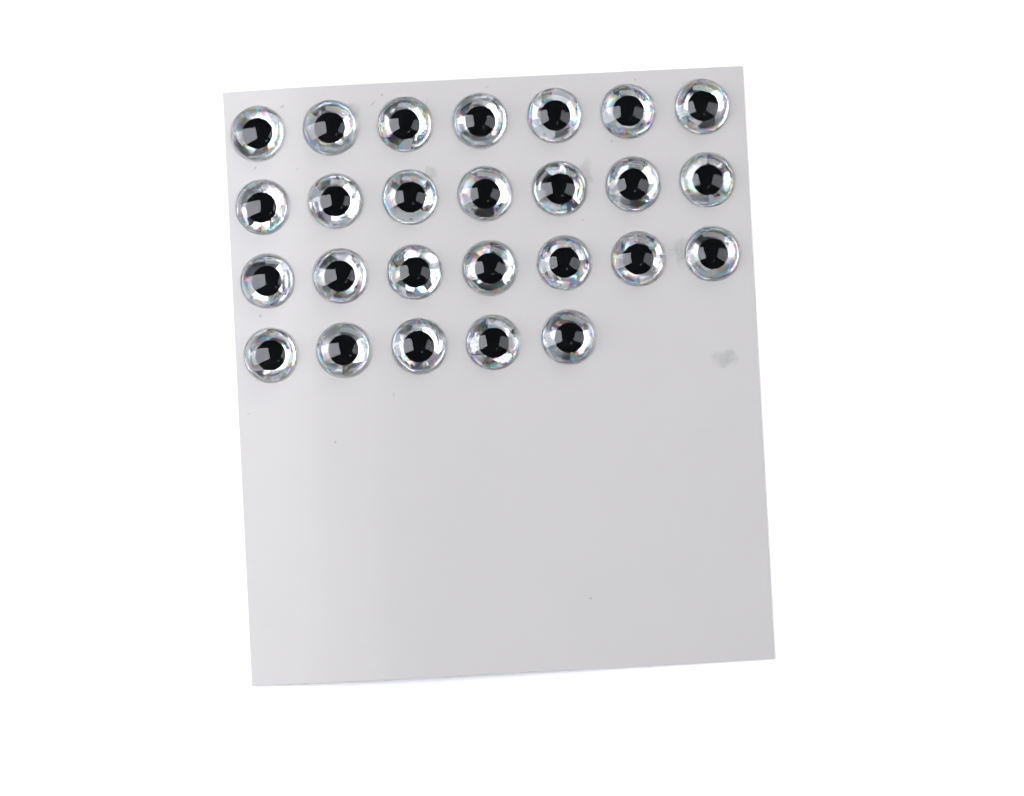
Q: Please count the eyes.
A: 26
